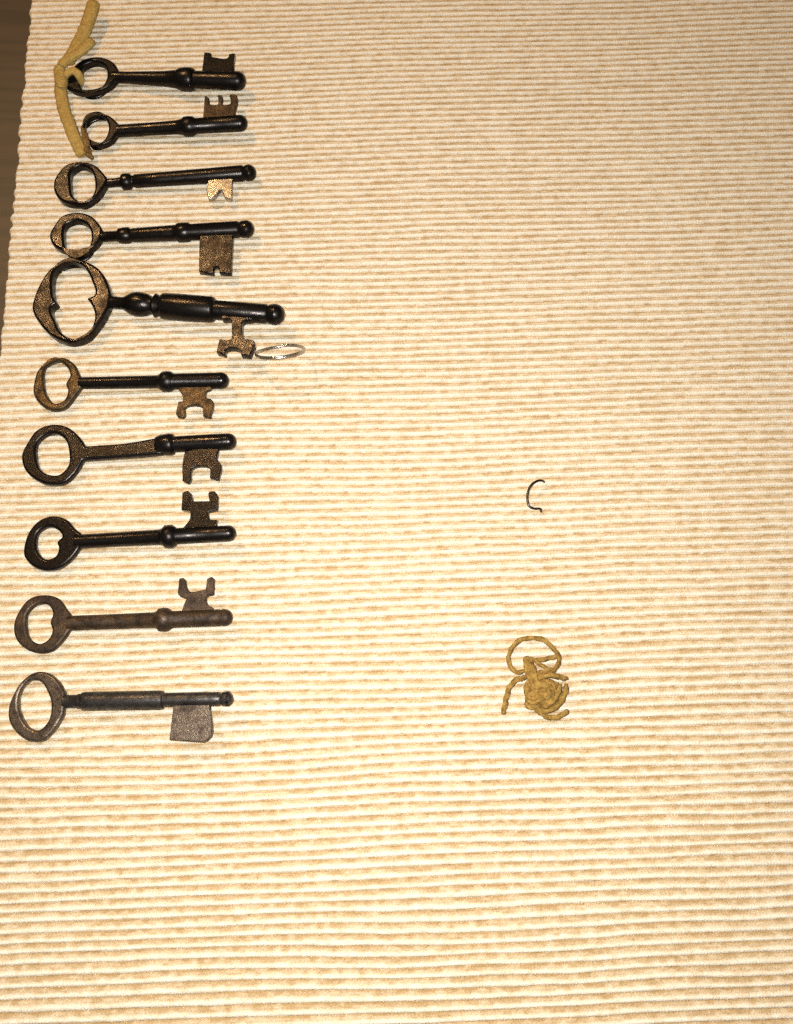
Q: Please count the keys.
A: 10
